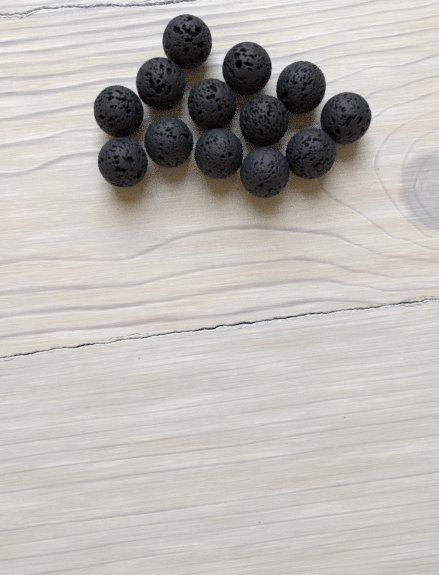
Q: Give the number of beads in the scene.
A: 13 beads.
